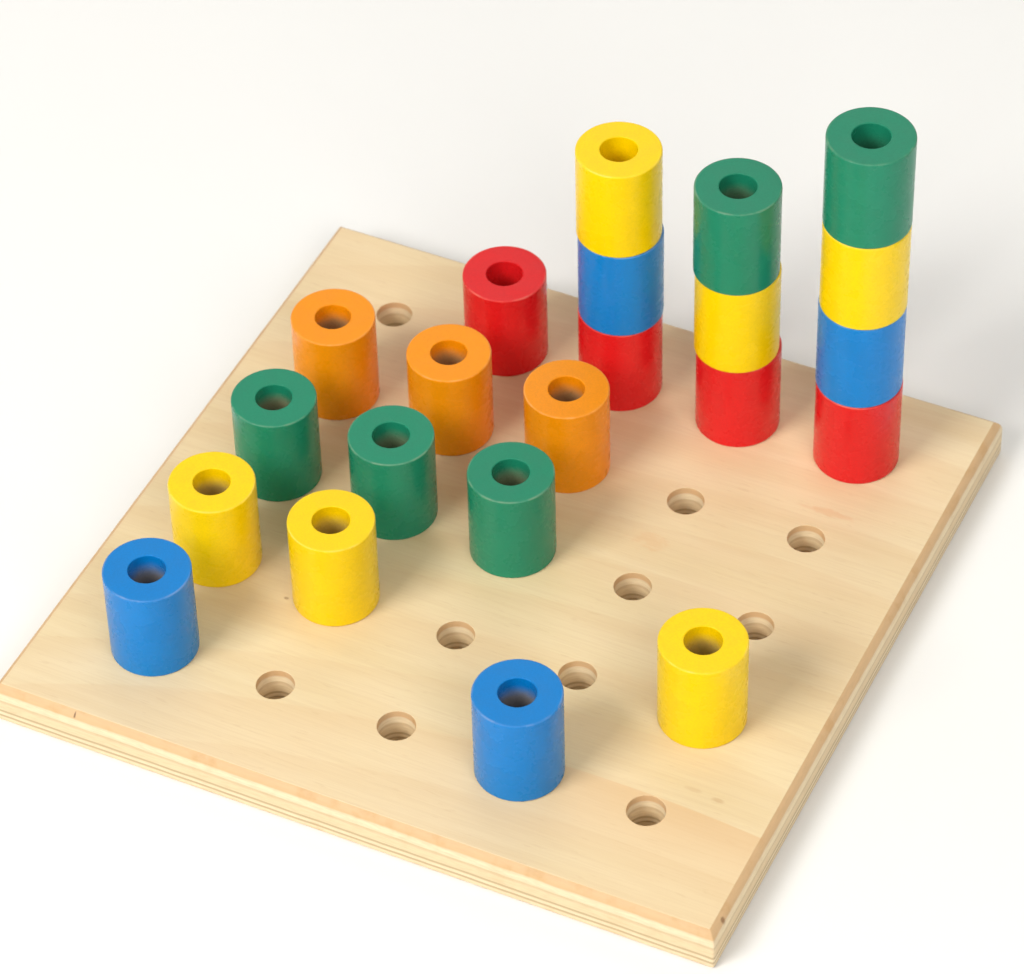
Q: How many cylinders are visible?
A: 22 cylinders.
